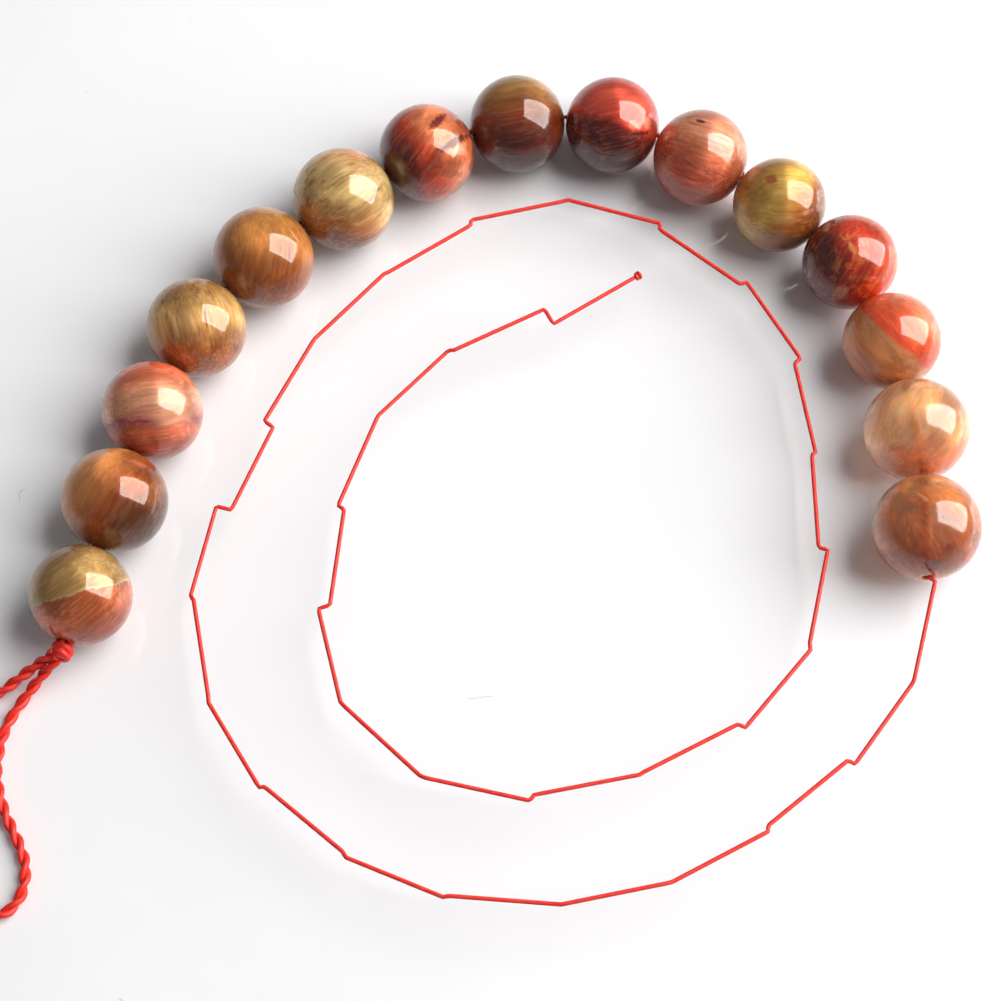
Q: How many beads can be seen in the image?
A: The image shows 15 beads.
